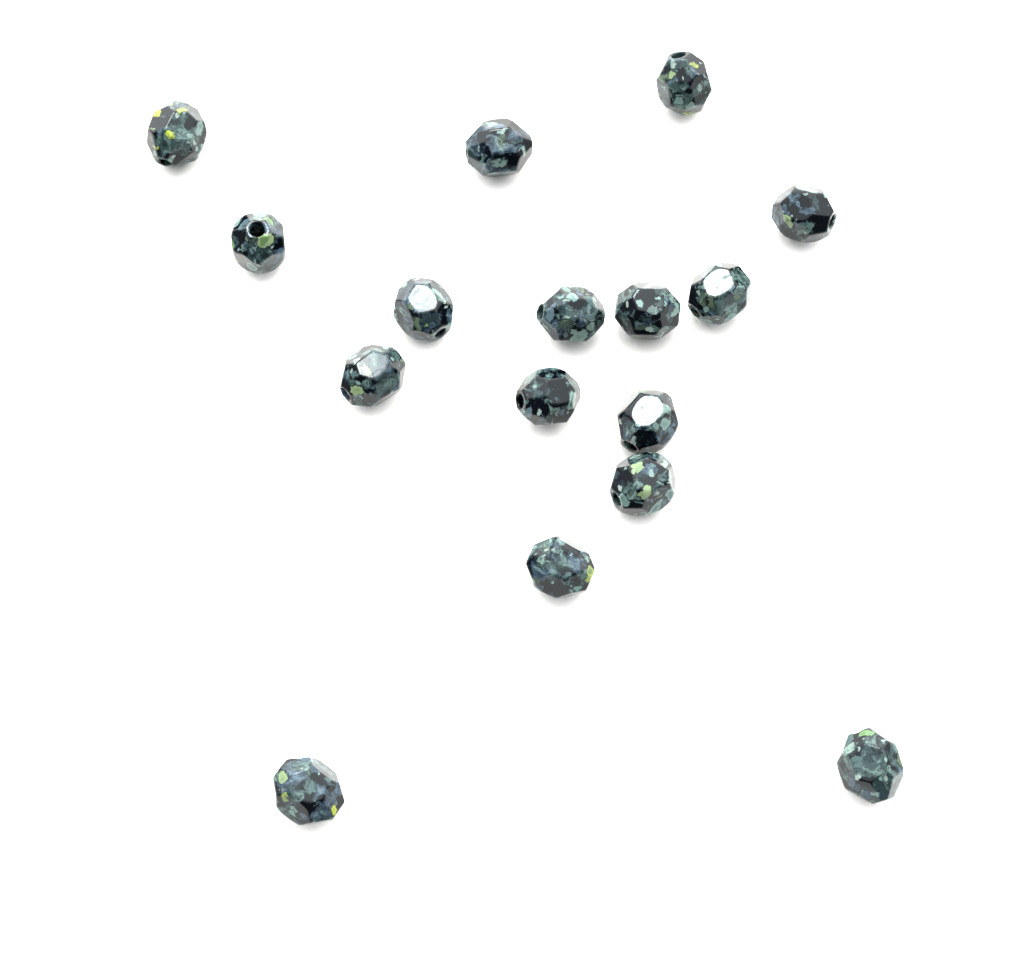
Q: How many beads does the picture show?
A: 16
